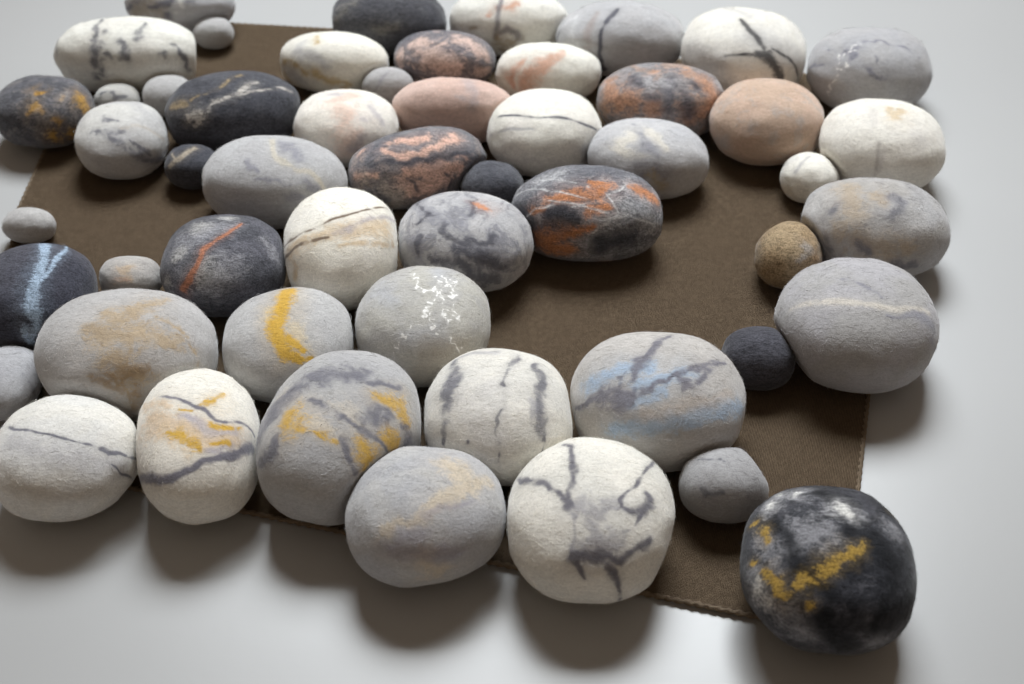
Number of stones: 53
